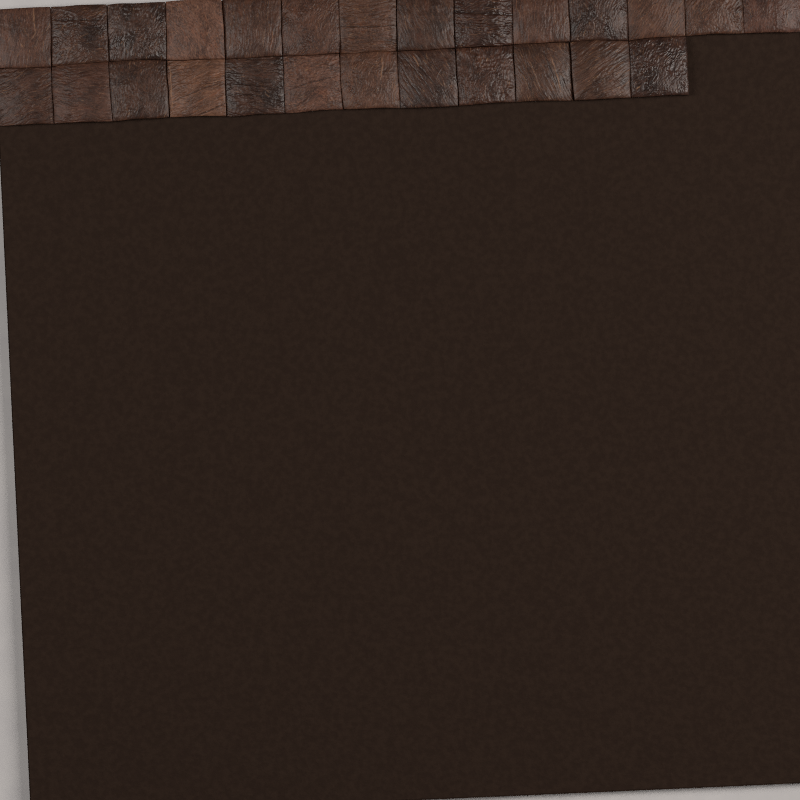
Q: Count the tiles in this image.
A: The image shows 26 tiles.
